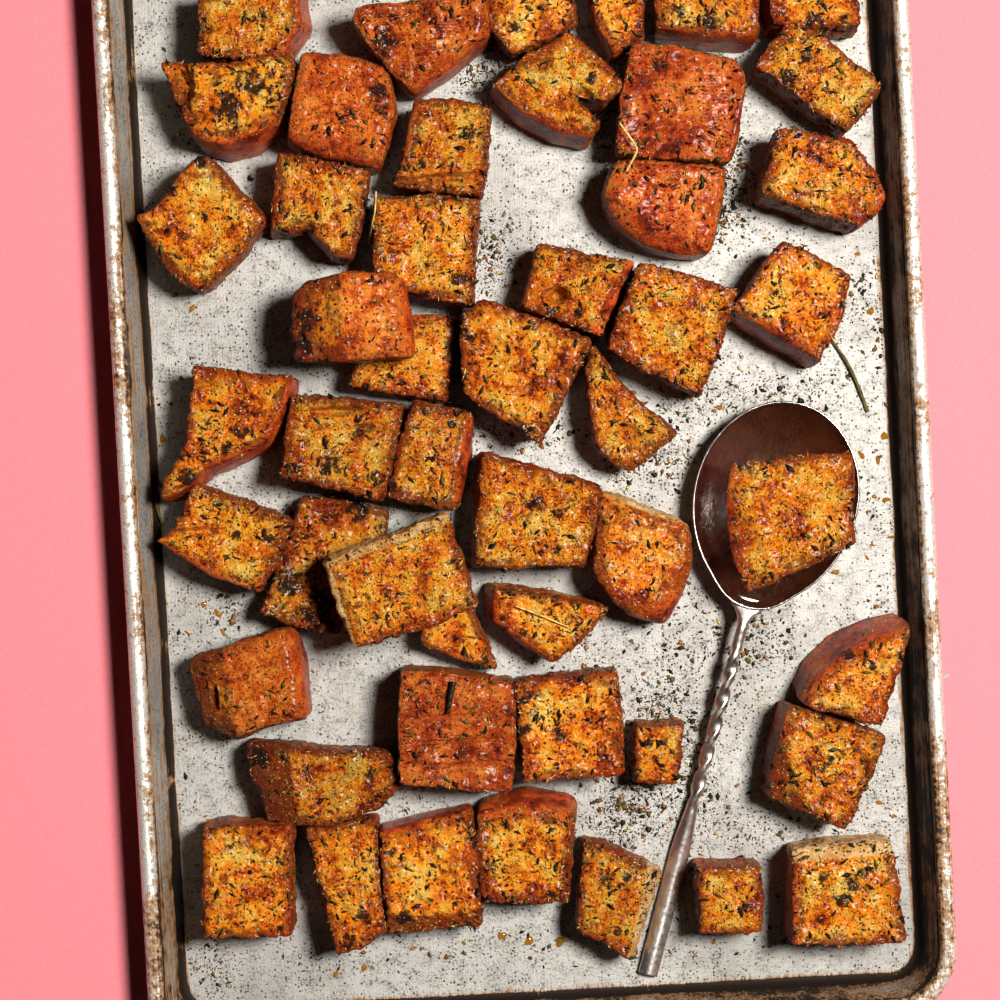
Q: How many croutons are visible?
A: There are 49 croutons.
